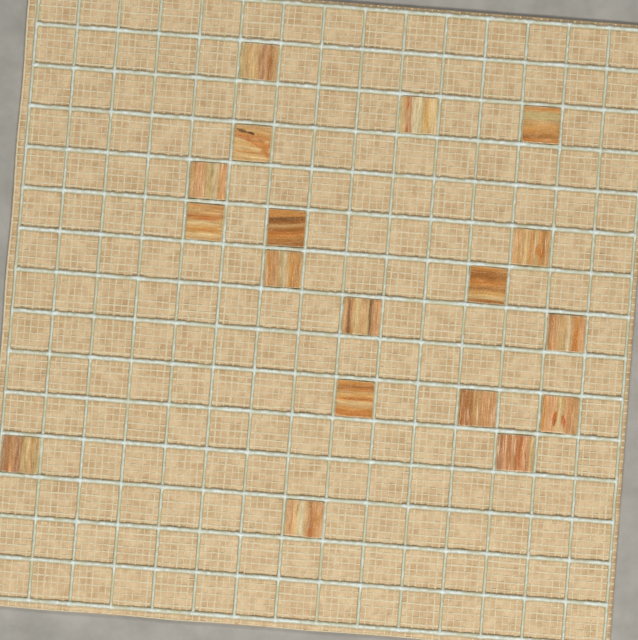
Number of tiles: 18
